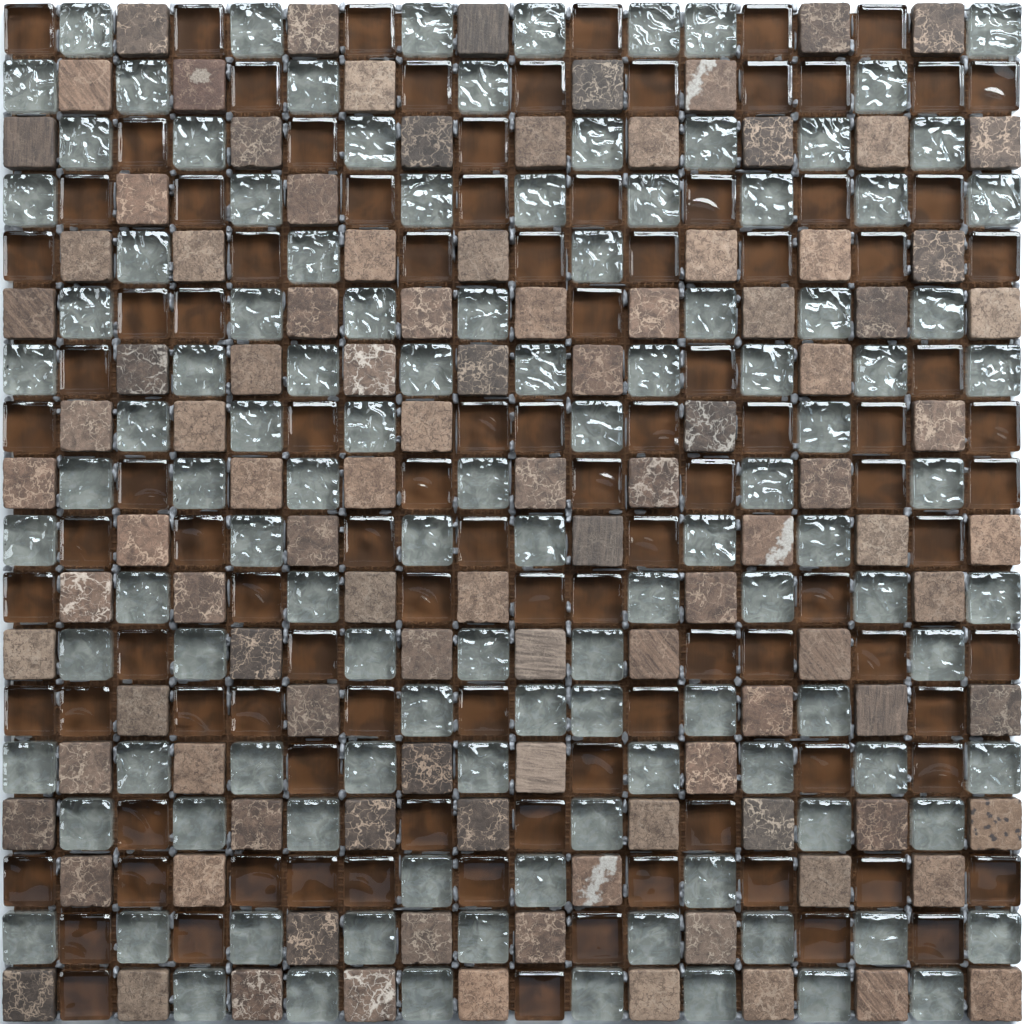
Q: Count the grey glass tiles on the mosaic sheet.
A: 114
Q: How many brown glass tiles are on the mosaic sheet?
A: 104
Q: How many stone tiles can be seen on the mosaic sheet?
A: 106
